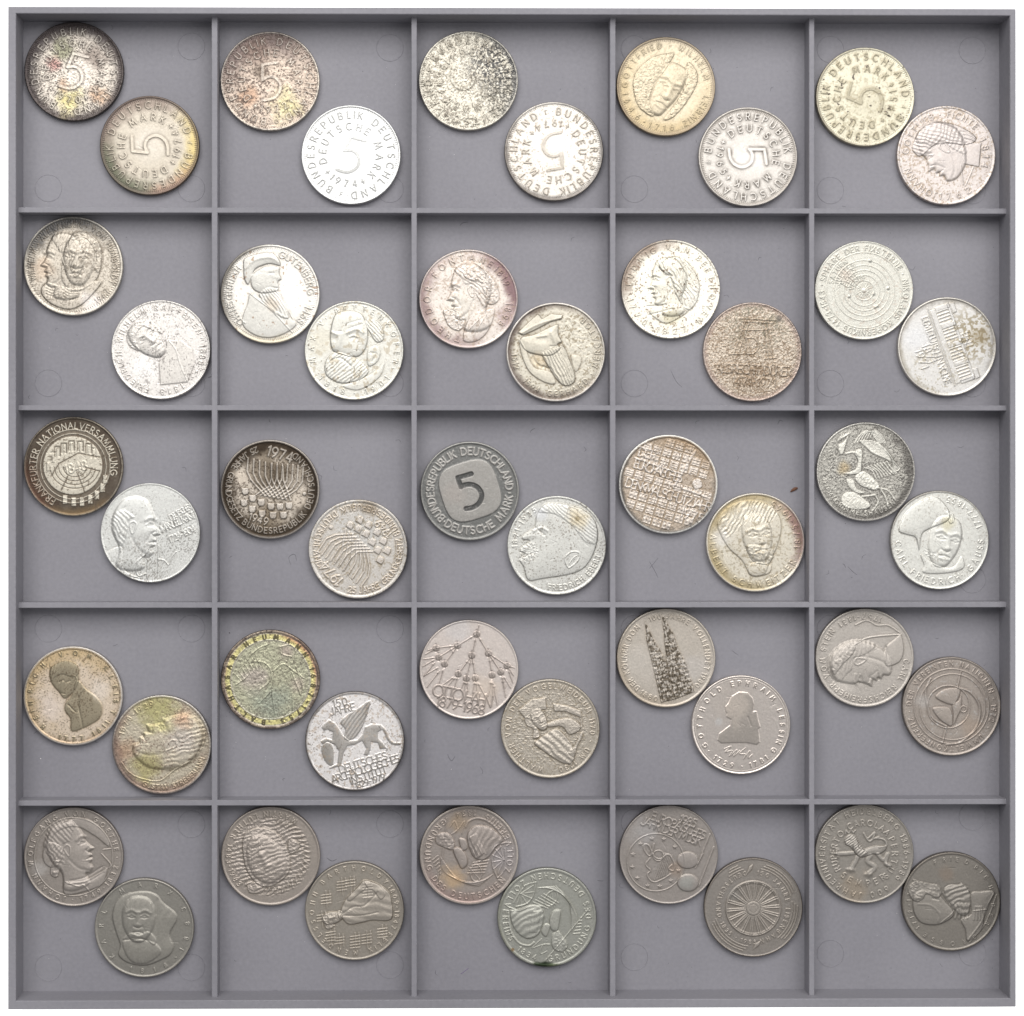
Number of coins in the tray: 50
